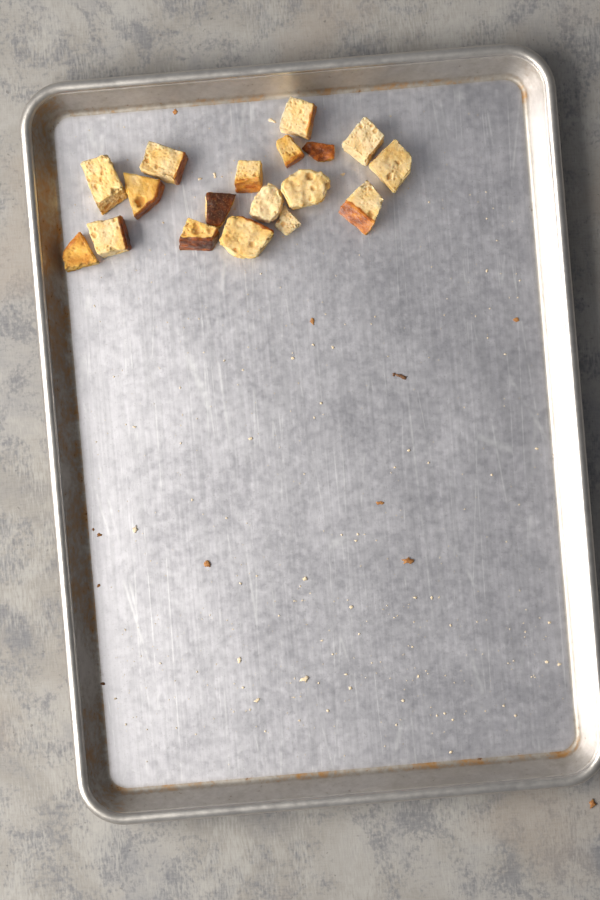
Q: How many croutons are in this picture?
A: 18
